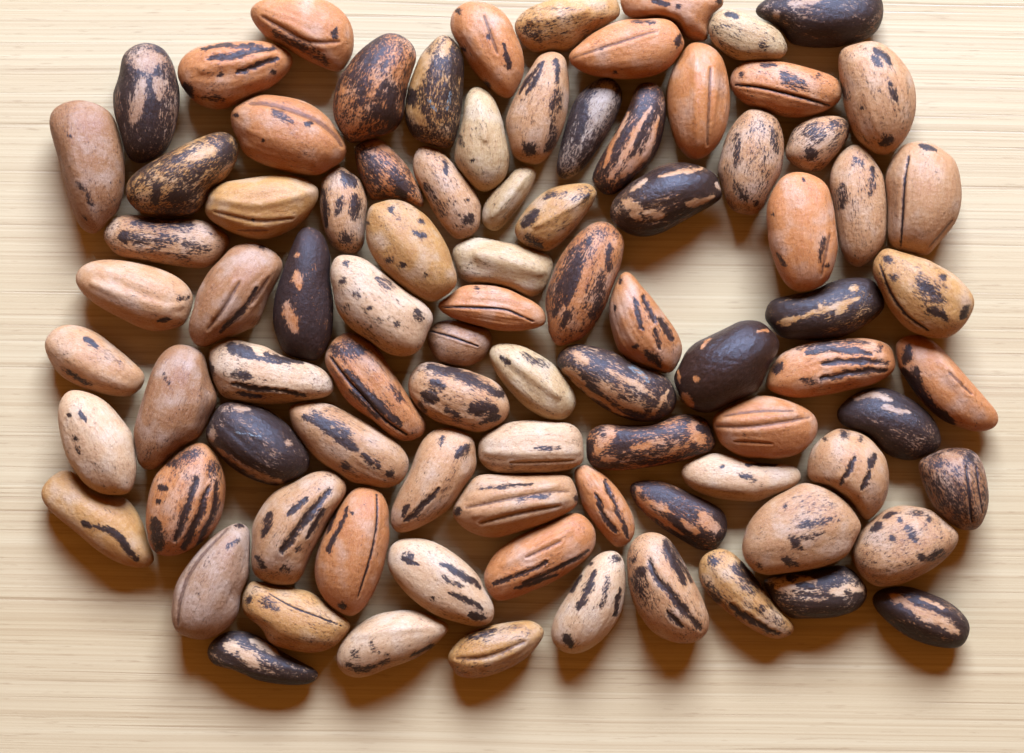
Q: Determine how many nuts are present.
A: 88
